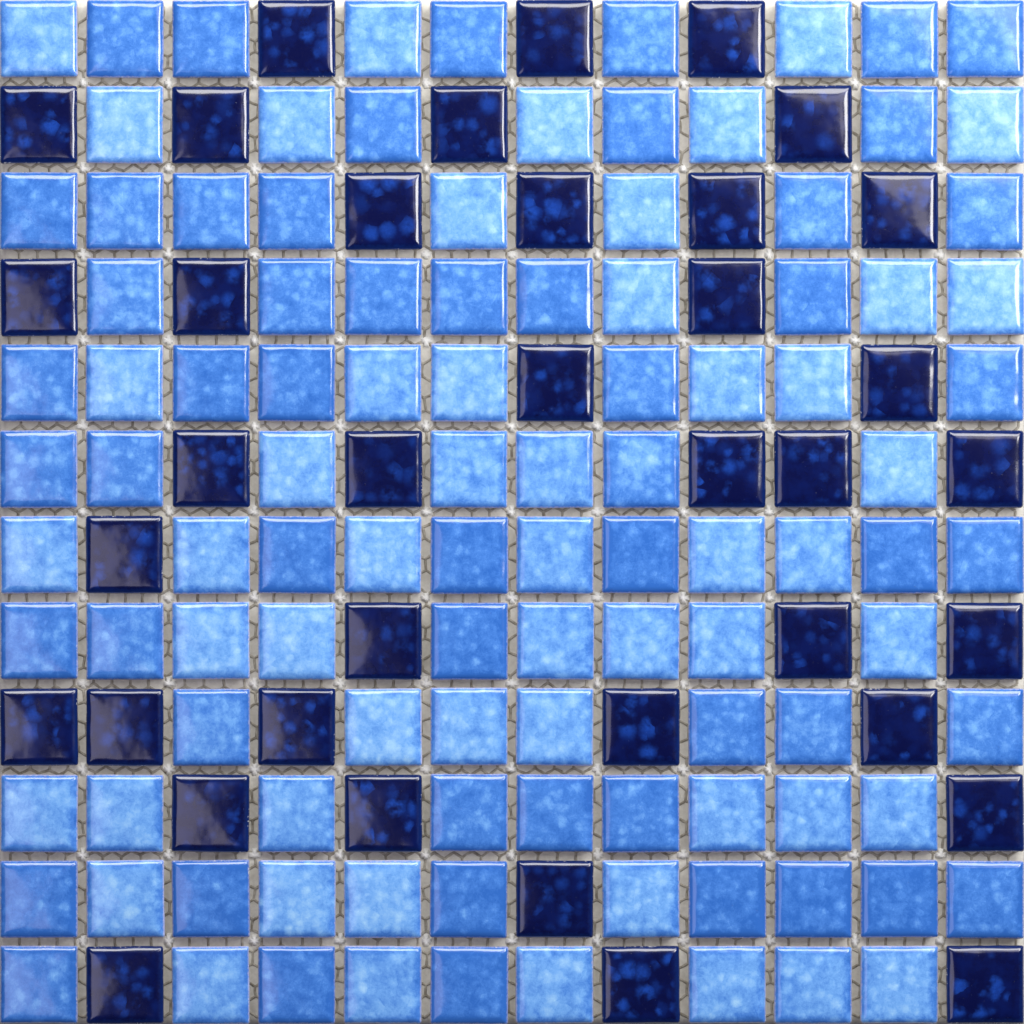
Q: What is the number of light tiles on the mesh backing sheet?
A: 107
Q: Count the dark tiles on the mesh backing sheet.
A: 37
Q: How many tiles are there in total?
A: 144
